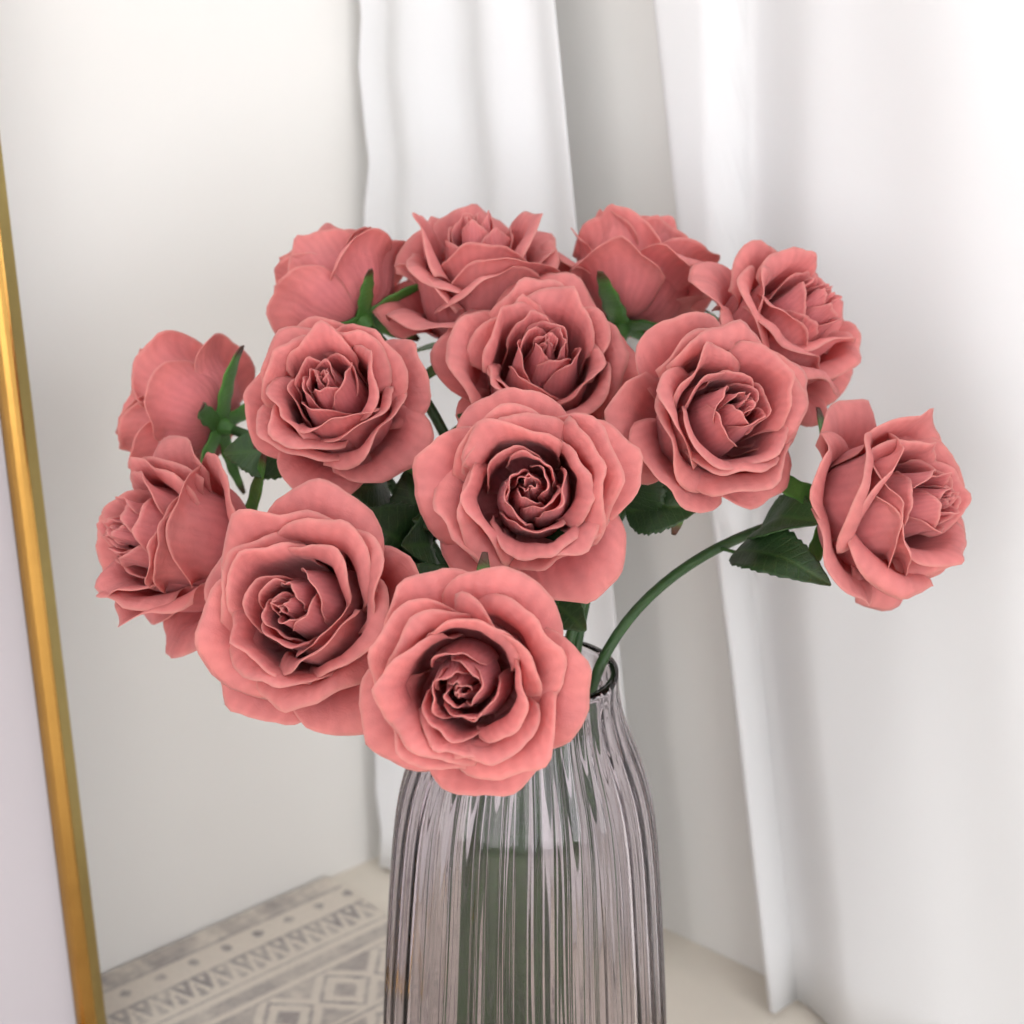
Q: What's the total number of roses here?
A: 13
